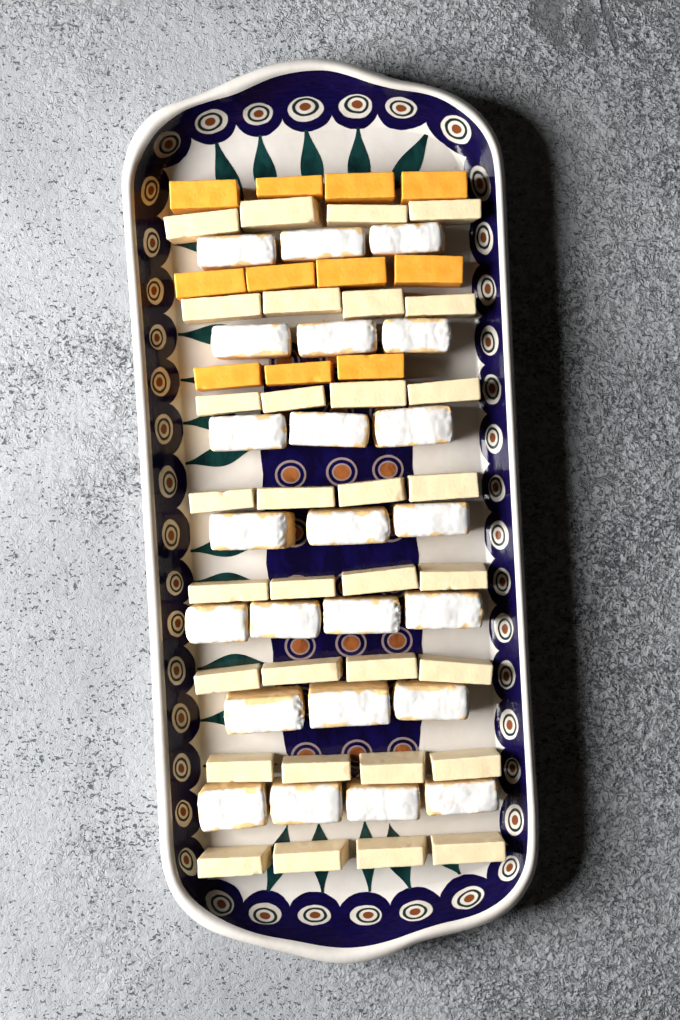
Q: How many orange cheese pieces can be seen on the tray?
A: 11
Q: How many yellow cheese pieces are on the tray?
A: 32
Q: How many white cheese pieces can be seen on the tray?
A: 23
